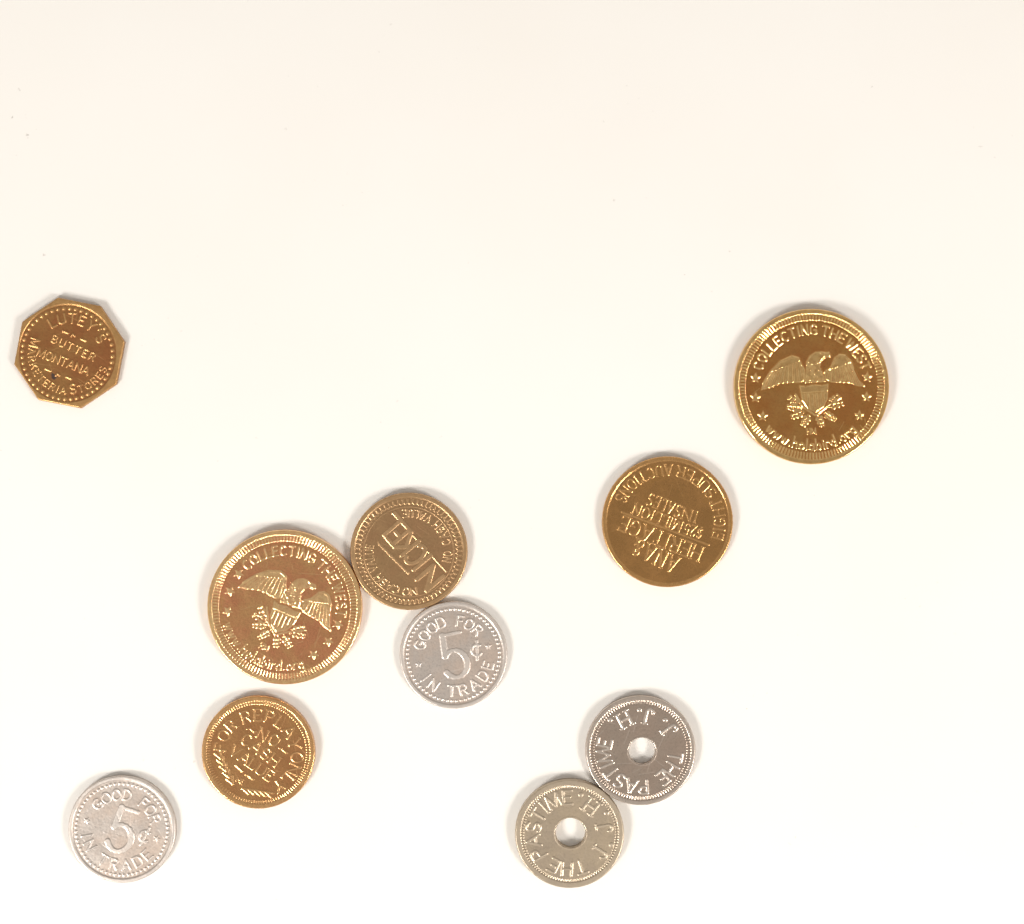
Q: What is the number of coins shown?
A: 10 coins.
